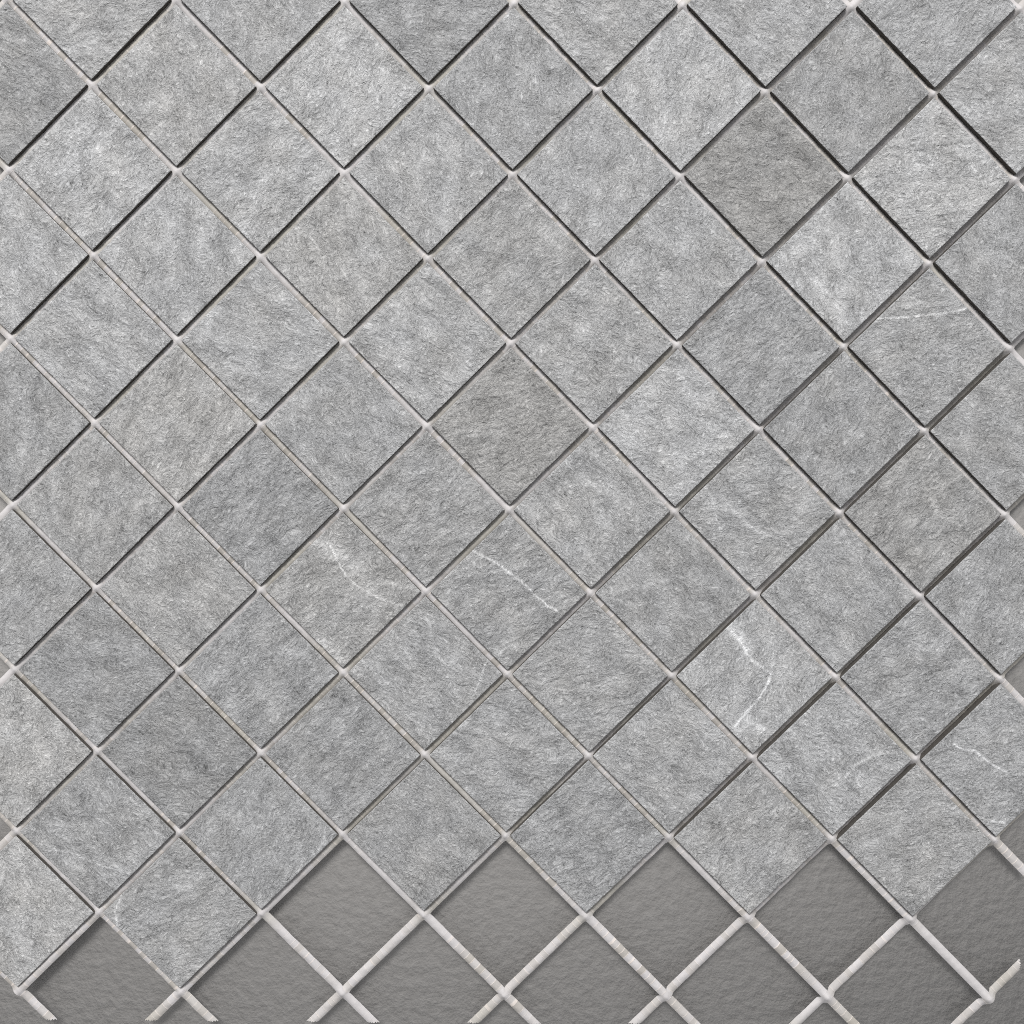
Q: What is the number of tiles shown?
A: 73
